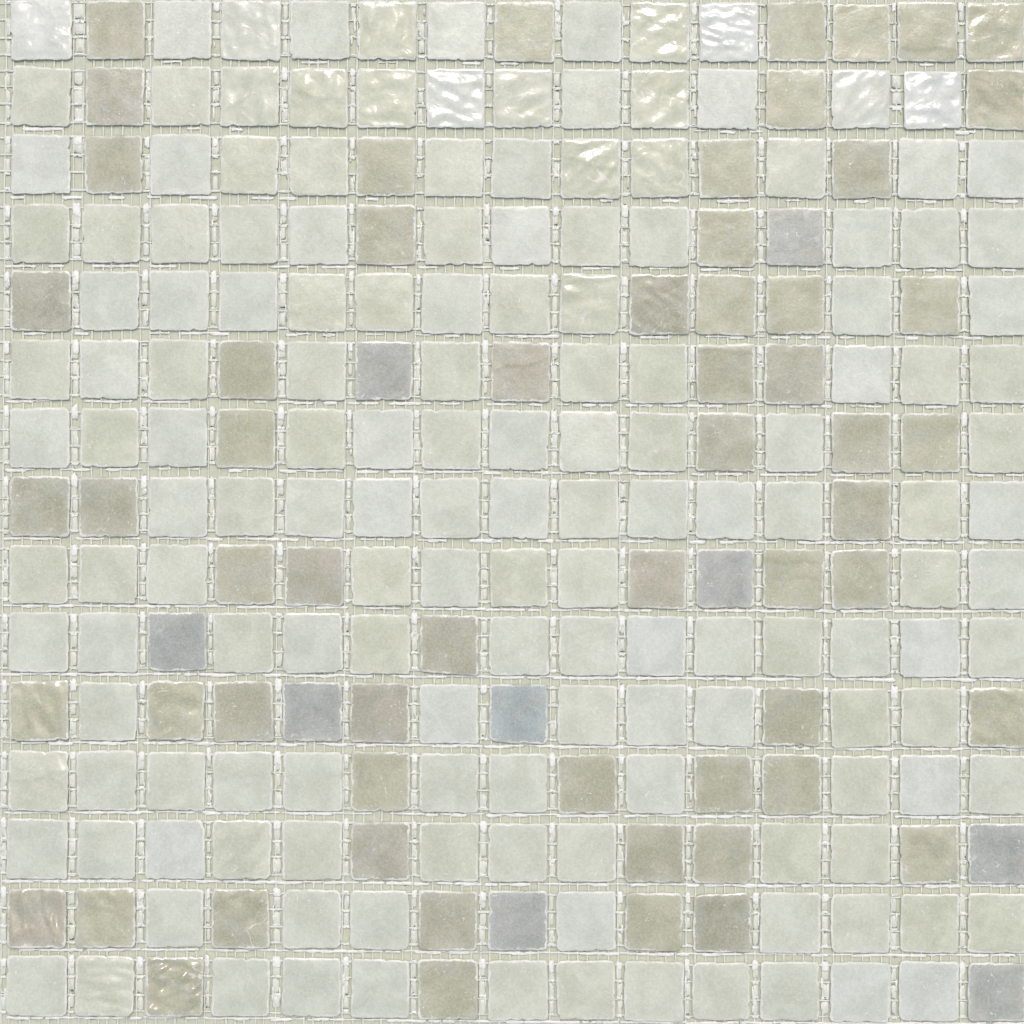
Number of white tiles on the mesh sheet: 157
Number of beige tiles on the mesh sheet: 59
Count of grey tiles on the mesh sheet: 9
